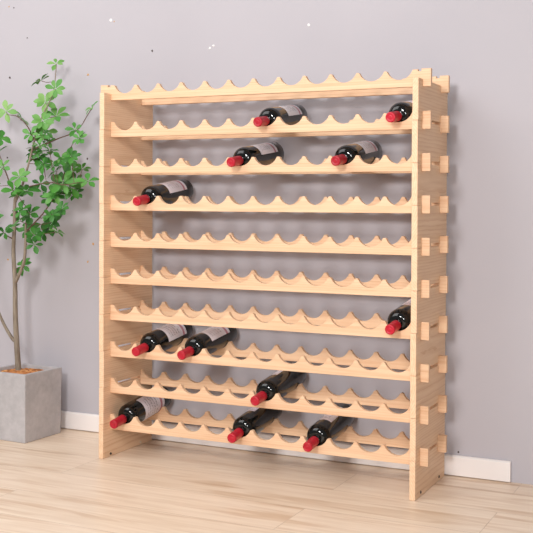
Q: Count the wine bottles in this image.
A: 12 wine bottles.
